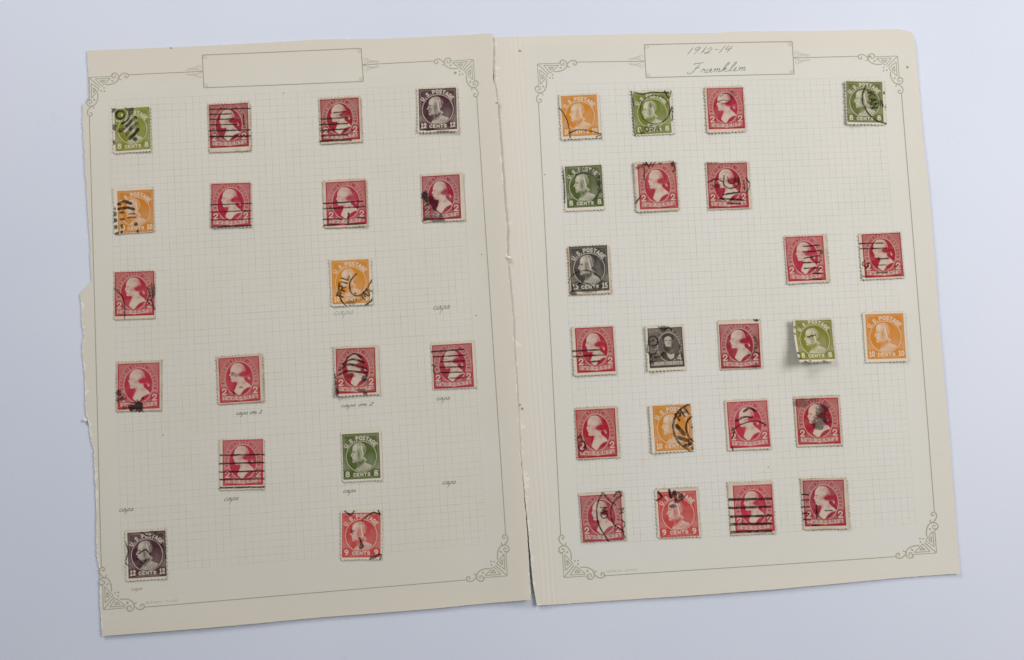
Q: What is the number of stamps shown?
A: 41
